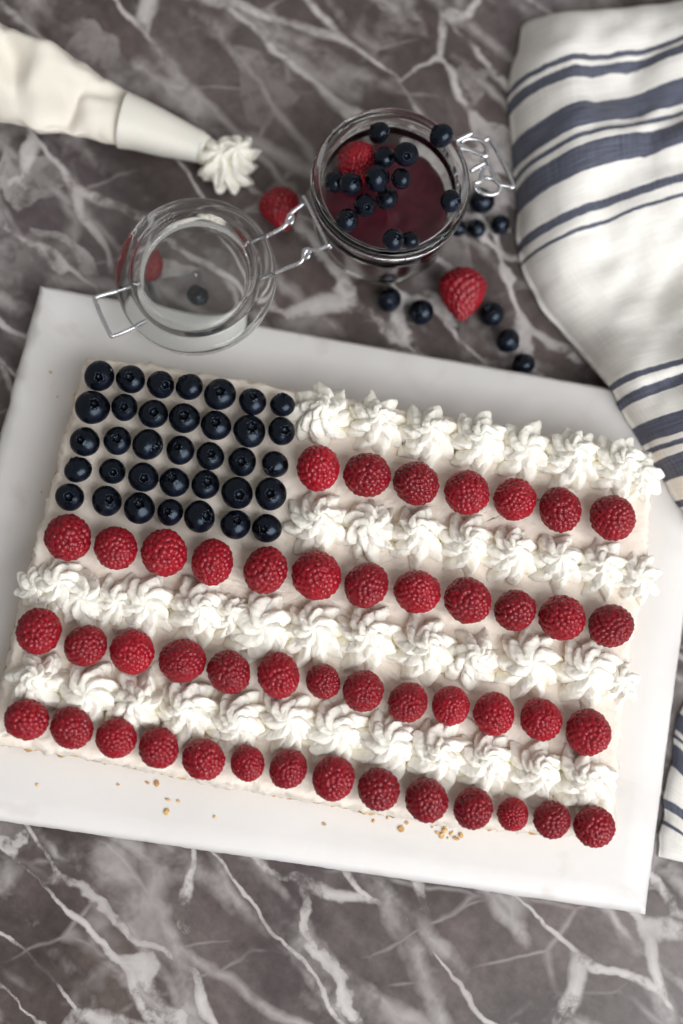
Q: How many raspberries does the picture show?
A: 50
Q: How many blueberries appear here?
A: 59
